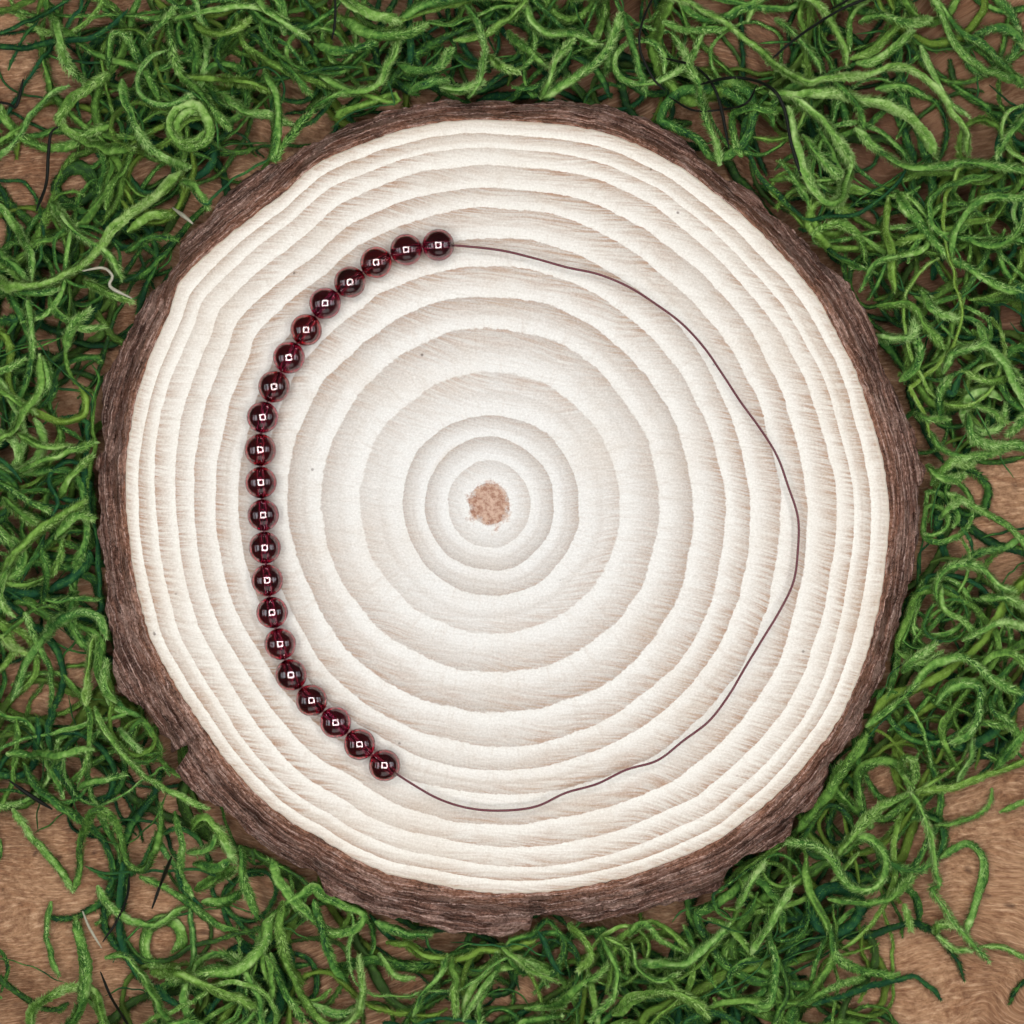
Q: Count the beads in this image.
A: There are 21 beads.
